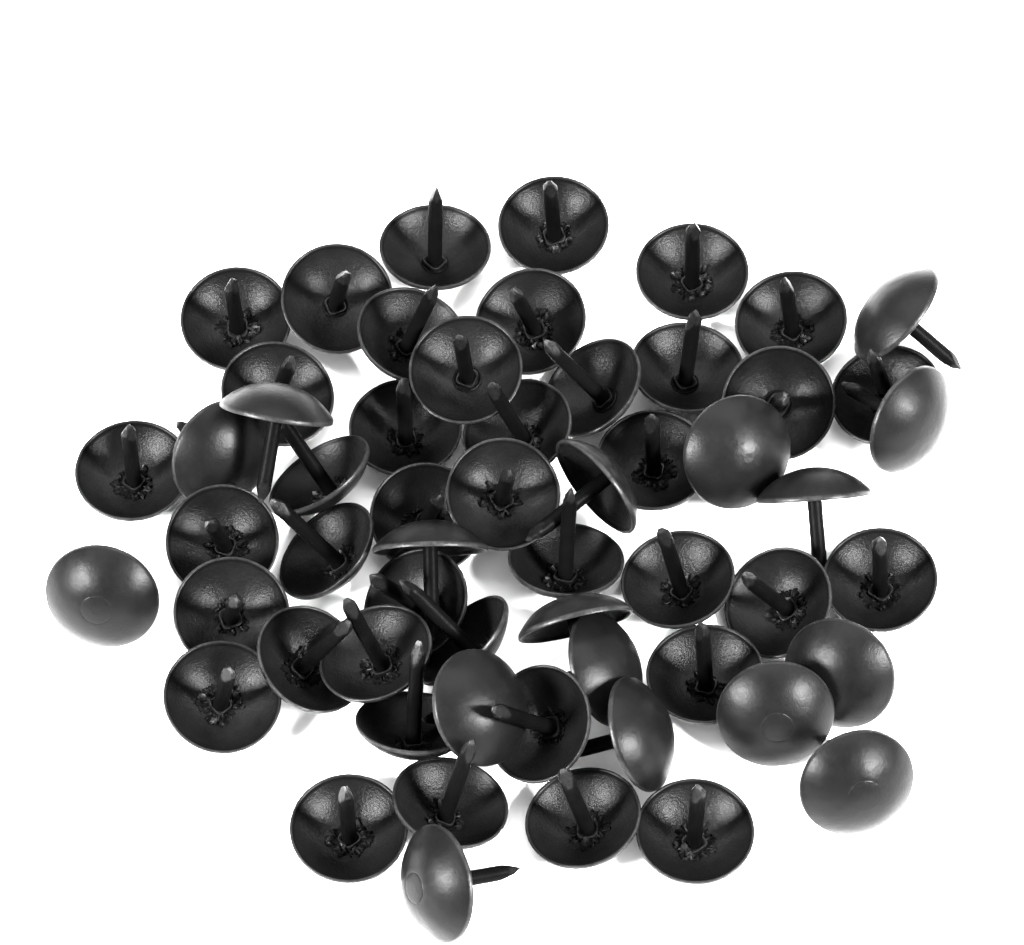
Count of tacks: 57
